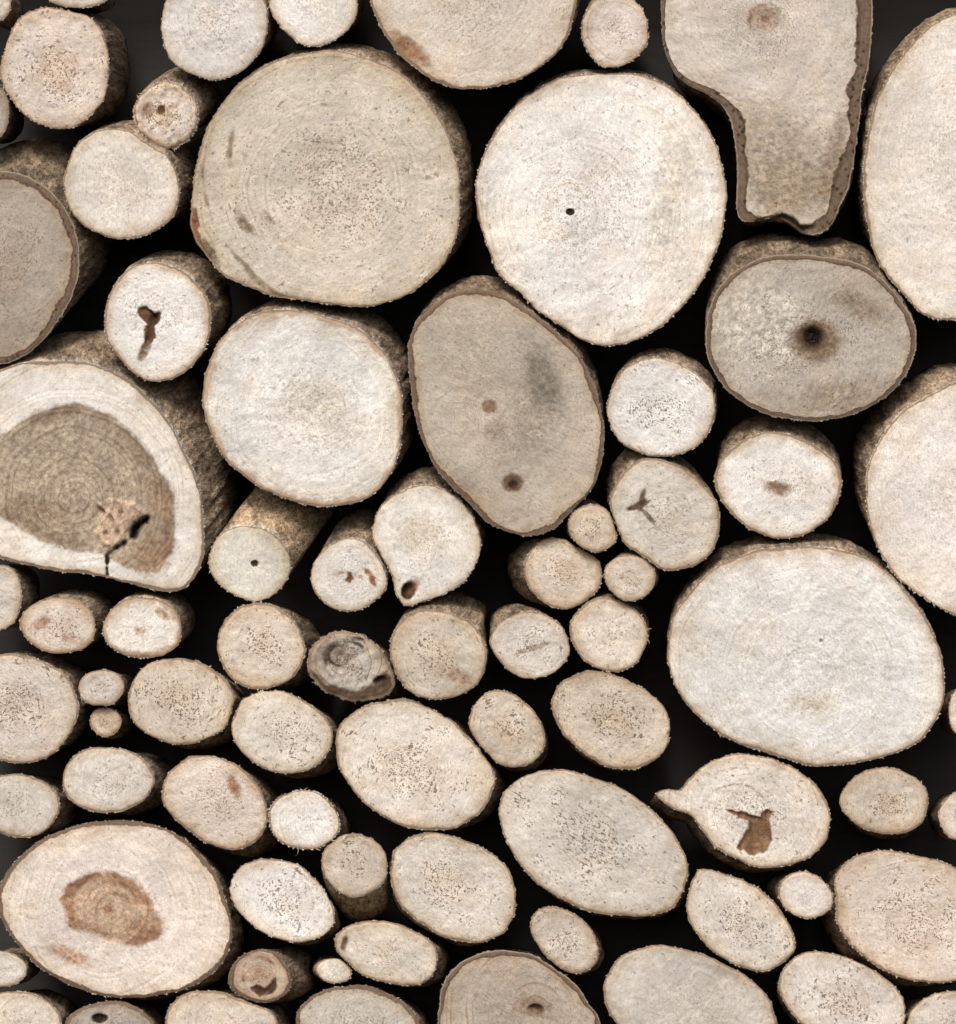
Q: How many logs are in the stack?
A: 76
